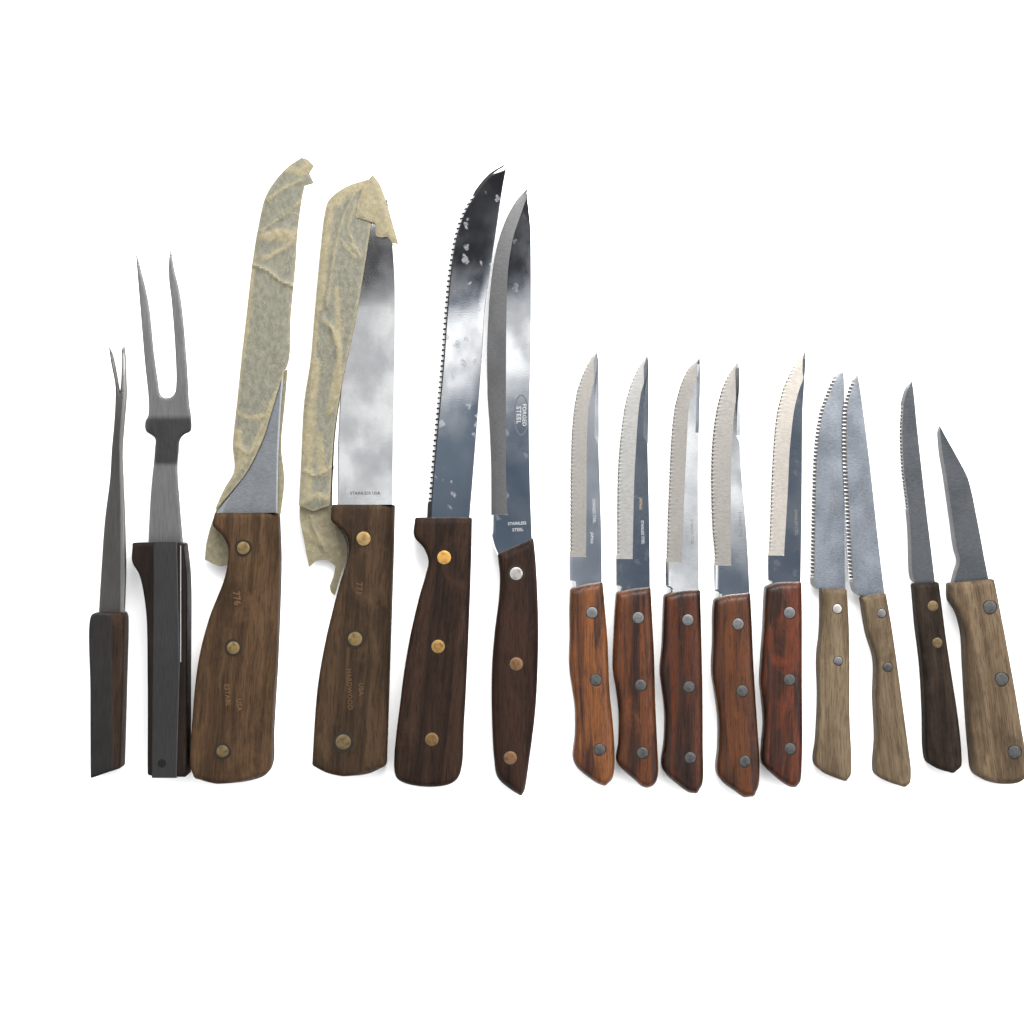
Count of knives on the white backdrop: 13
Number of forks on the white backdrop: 2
